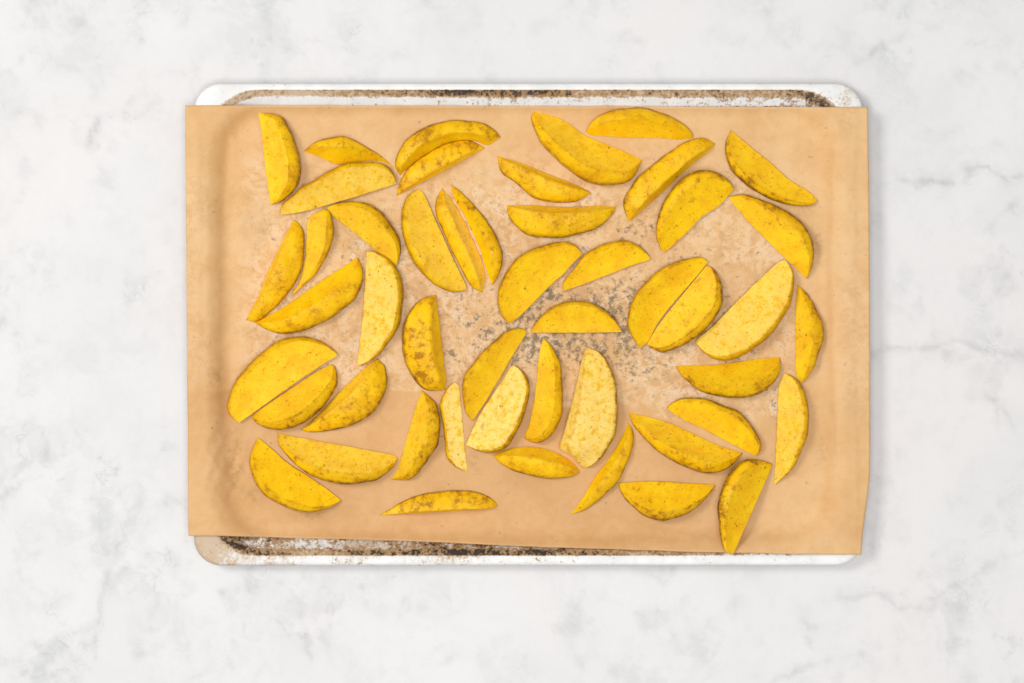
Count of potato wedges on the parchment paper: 49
